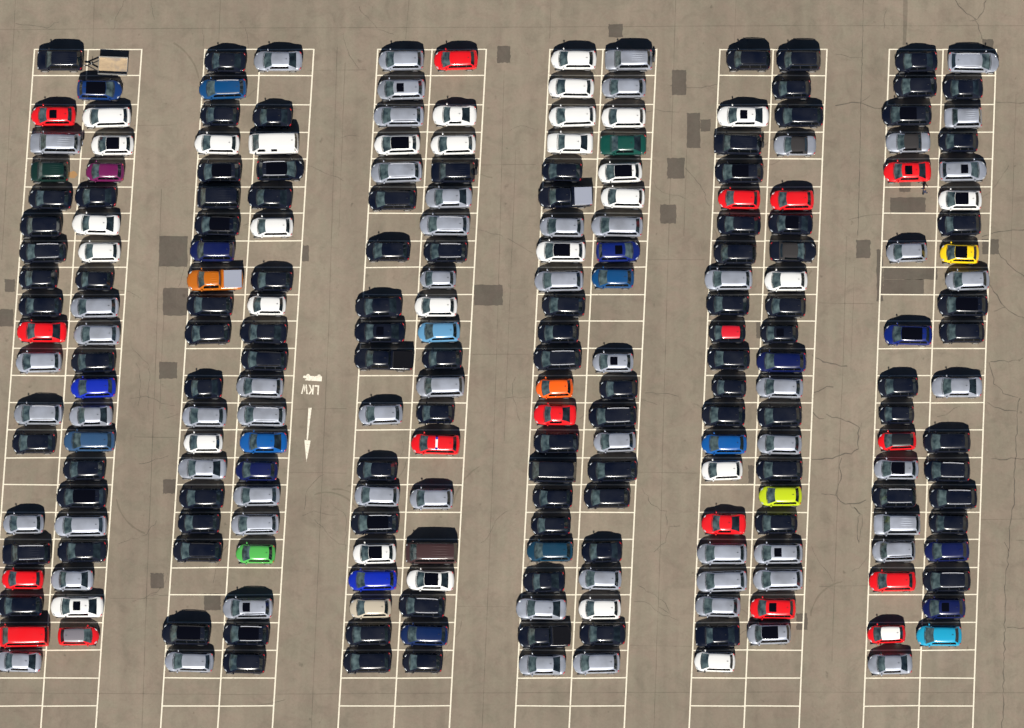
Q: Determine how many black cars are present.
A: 104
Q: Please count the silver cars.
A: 62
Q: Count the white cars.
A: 30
